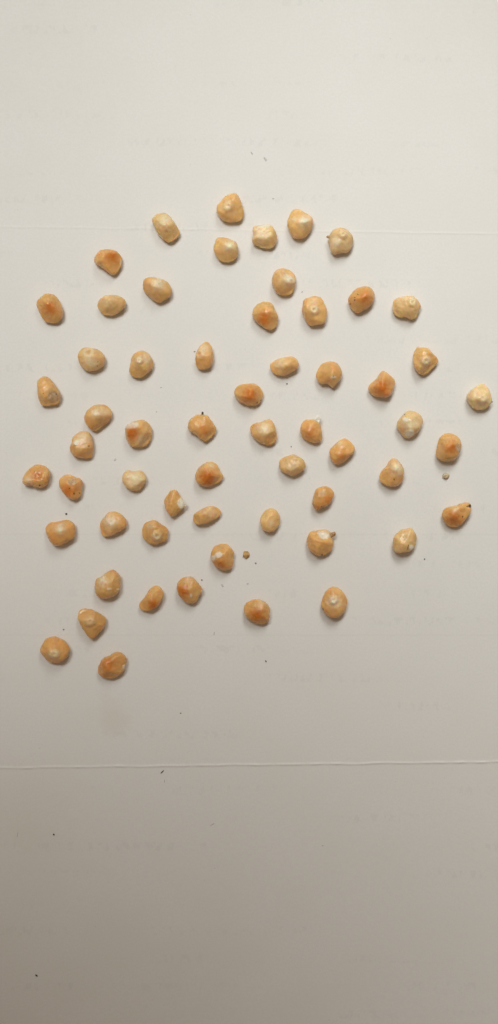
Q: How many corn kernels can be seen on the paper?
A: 59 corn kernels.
